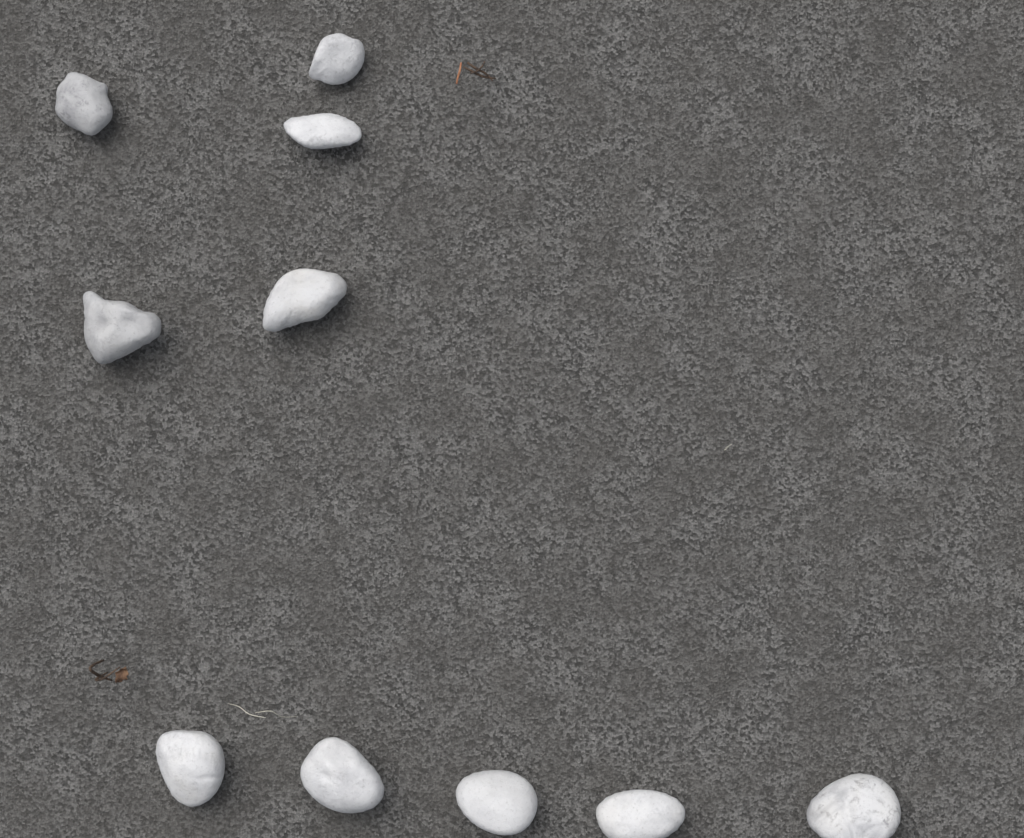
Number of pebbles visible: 10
